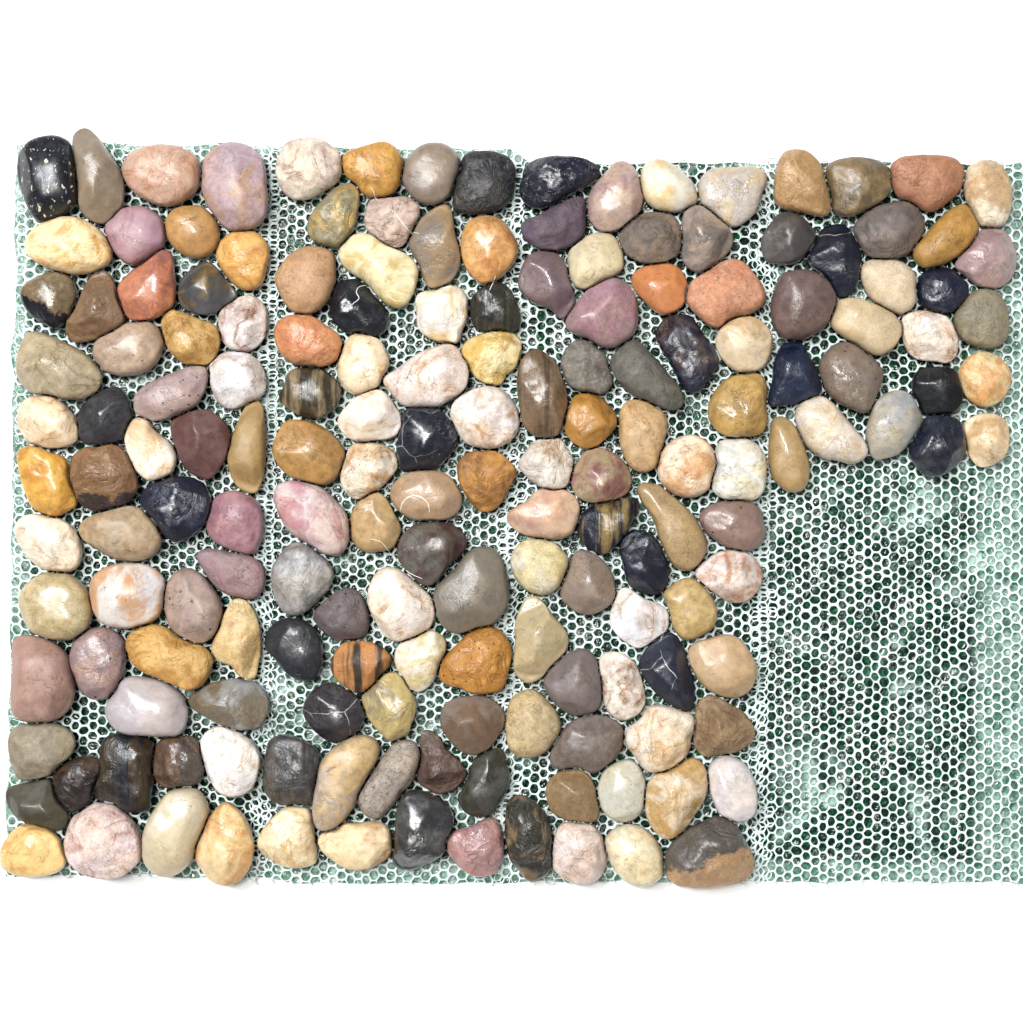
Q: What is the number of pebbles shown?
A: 172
